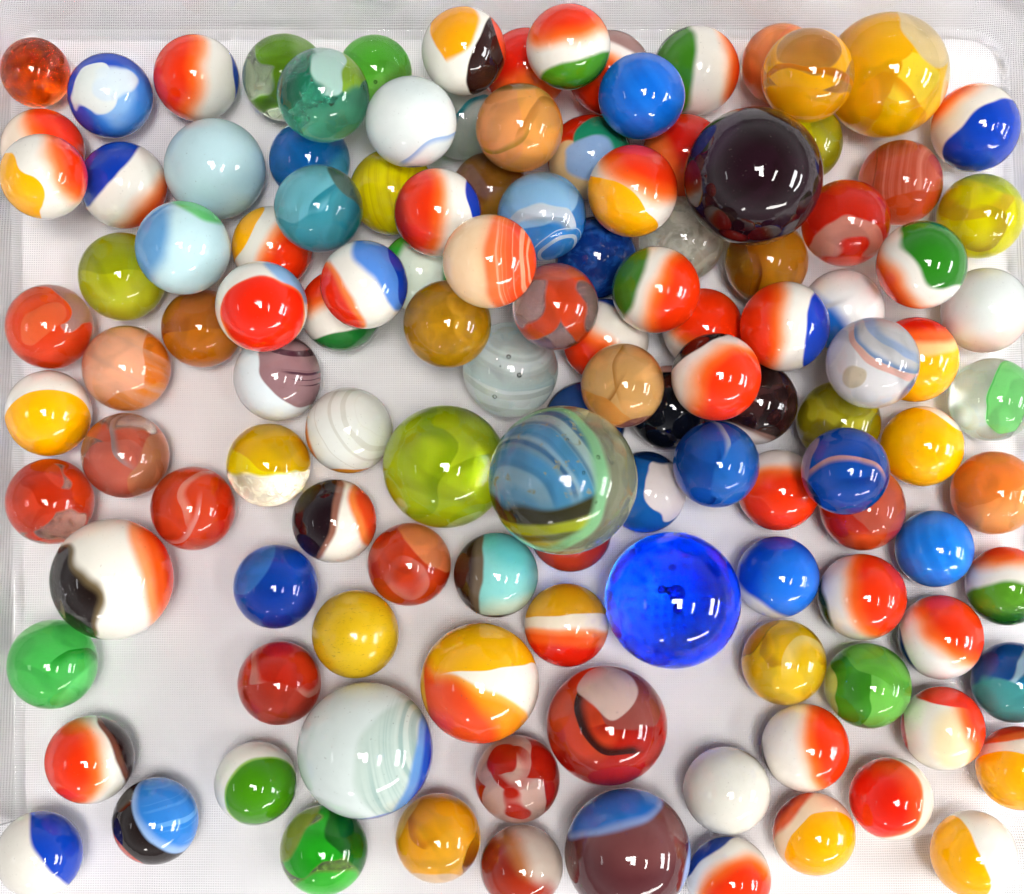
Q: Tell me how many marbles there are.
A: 125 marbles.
